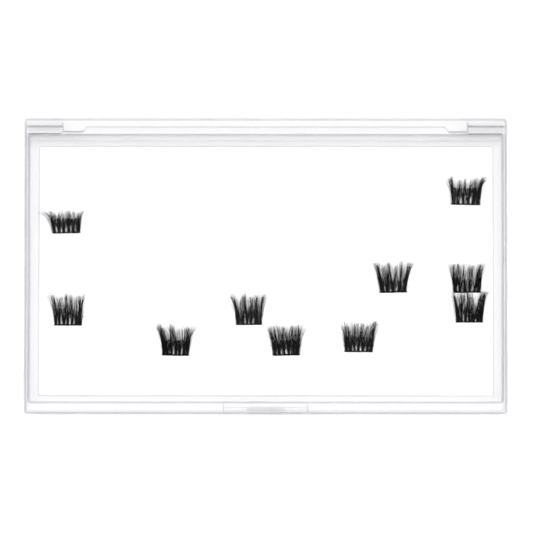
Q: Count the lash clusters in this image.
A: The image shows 10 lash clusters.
